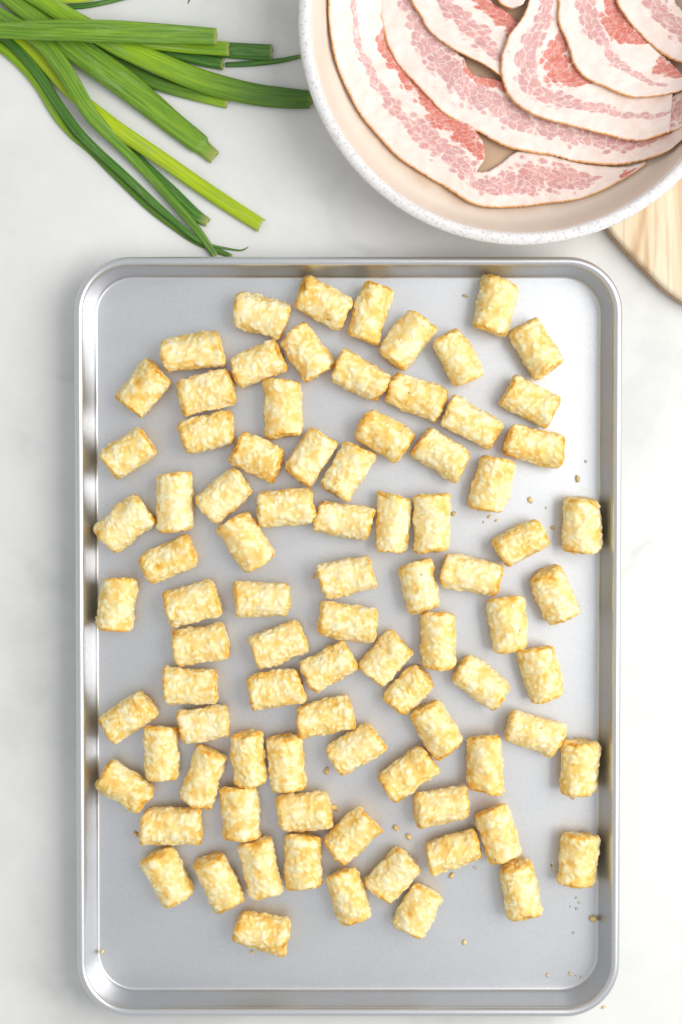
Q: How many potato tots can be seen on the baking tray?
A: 87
